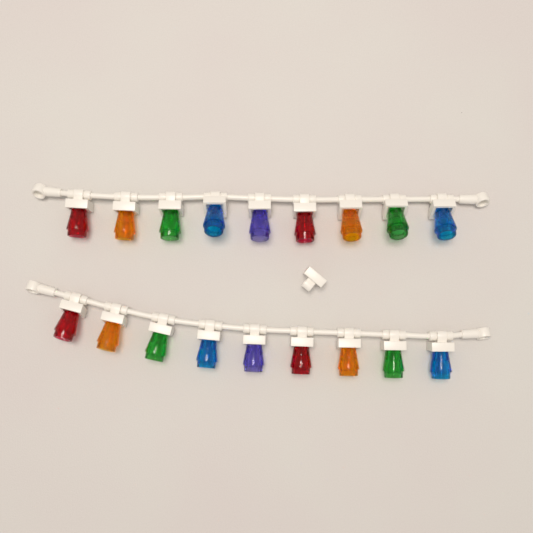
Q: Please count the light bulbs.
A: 18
